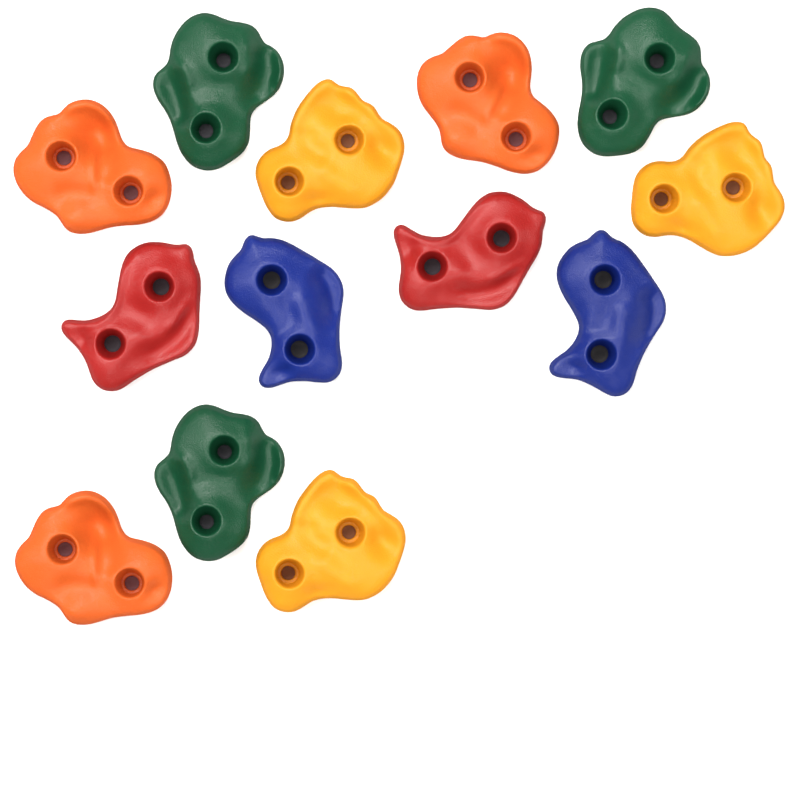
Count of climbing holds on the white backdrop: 13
